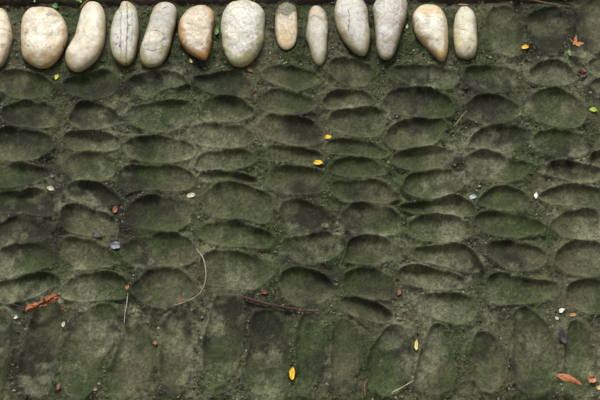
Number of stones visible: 13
